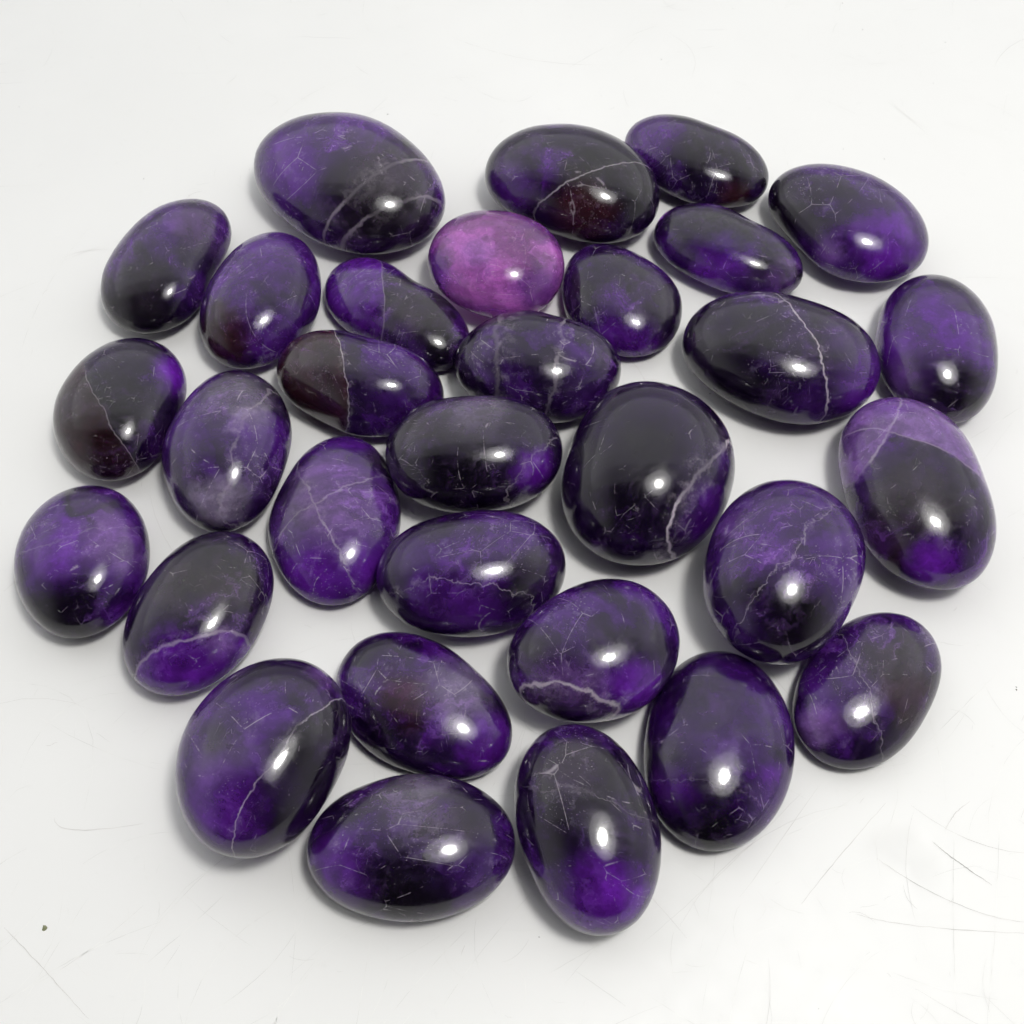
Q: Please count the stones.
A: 31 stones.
